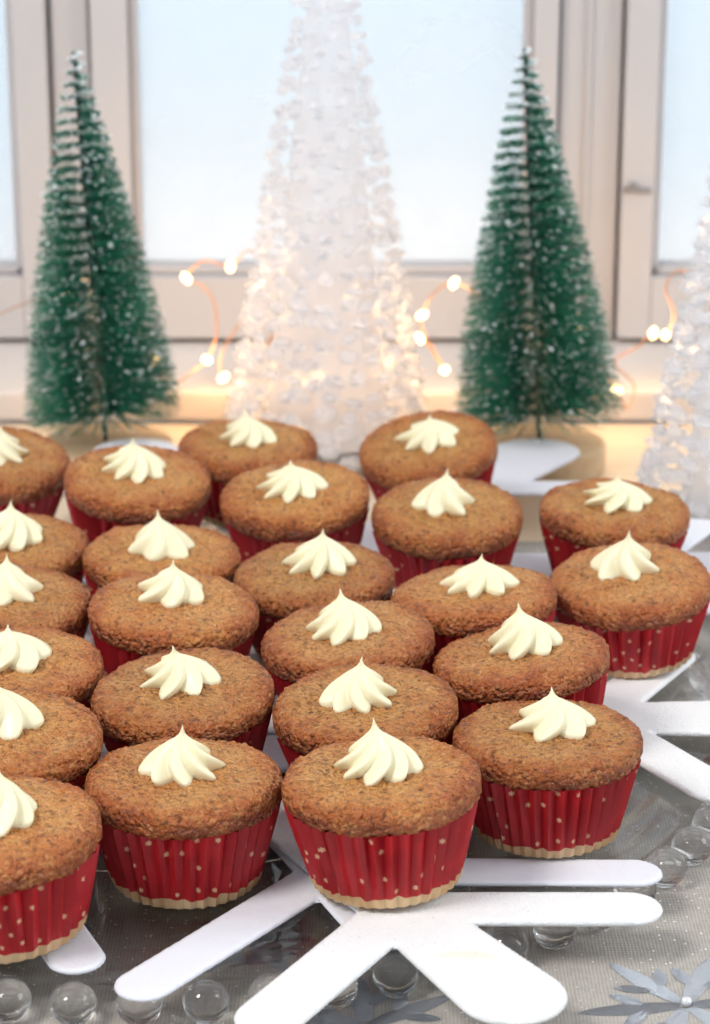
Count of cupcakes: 24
